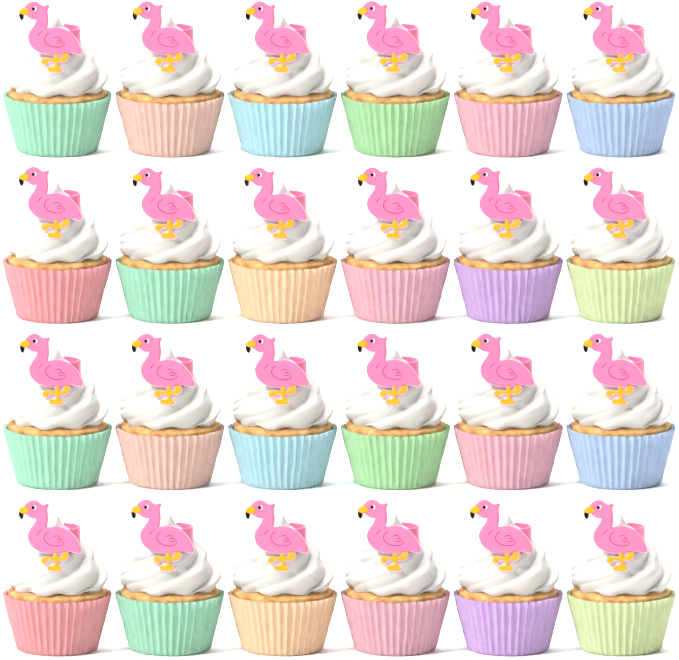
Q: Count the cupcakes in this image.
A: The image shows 24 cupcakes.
